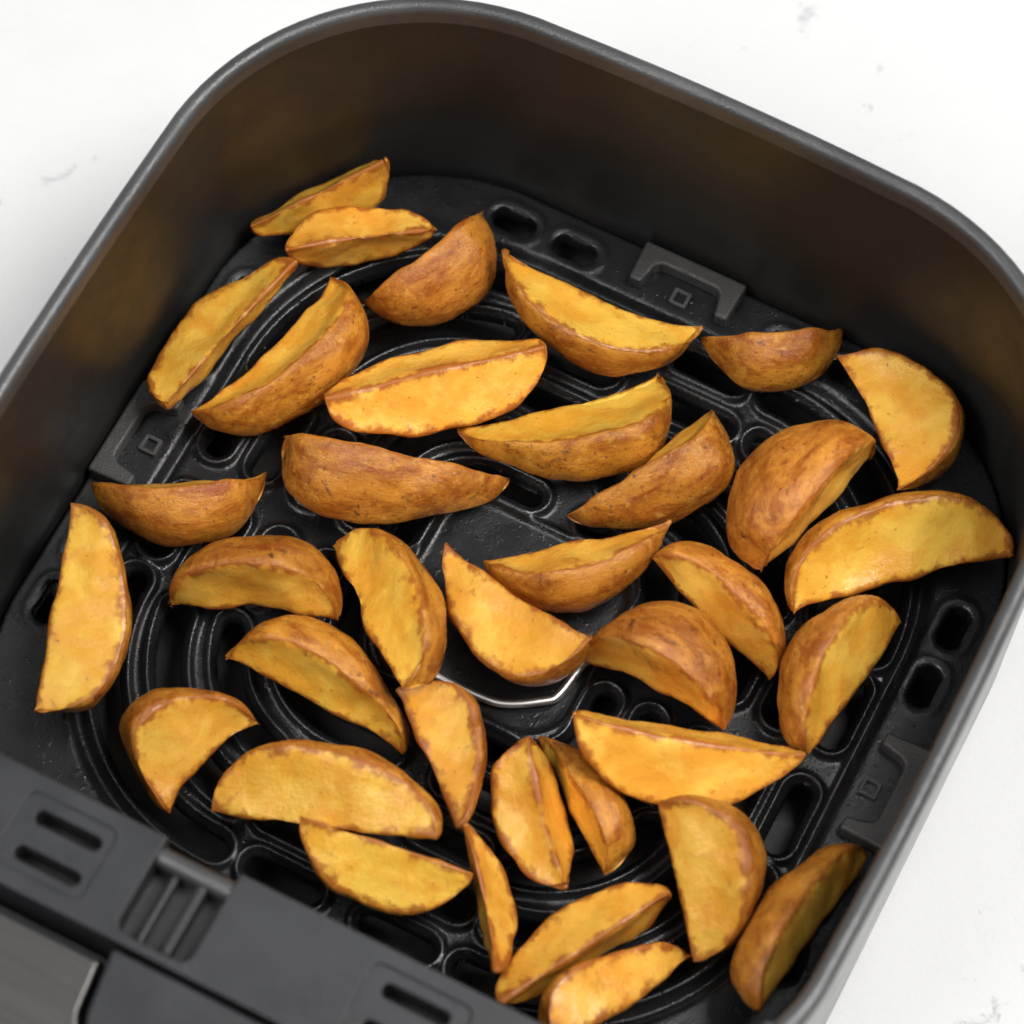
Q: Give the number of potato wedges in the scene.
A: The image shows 36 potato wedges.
